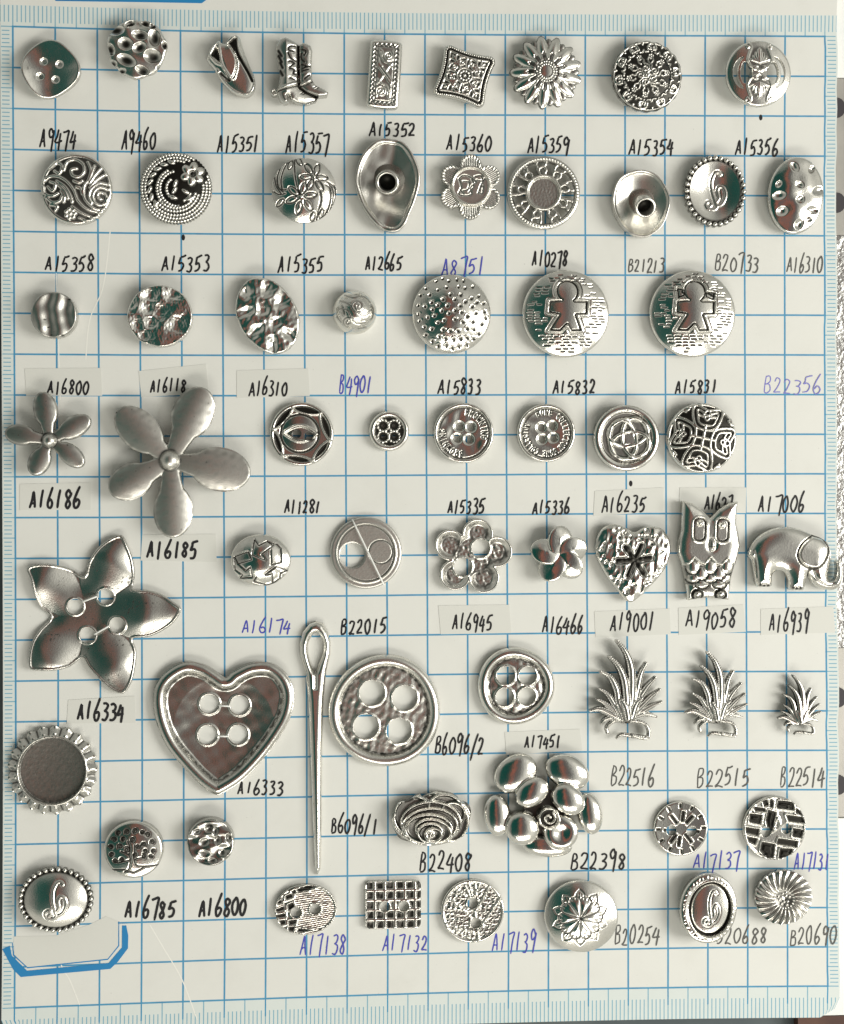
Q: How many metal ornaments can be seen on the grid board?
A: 62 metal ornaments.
